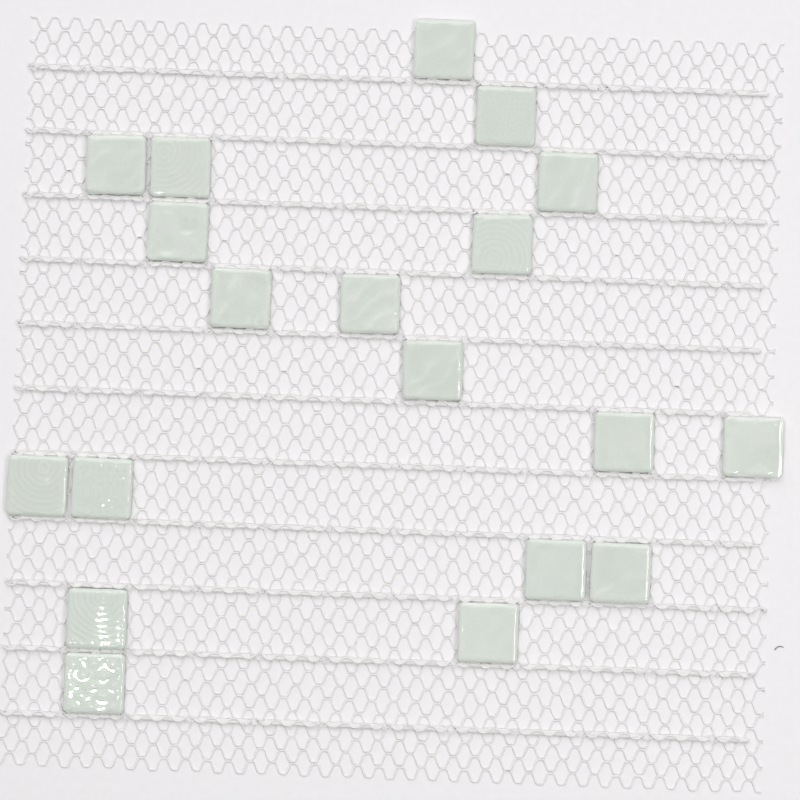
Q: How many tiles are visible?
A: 19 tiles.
